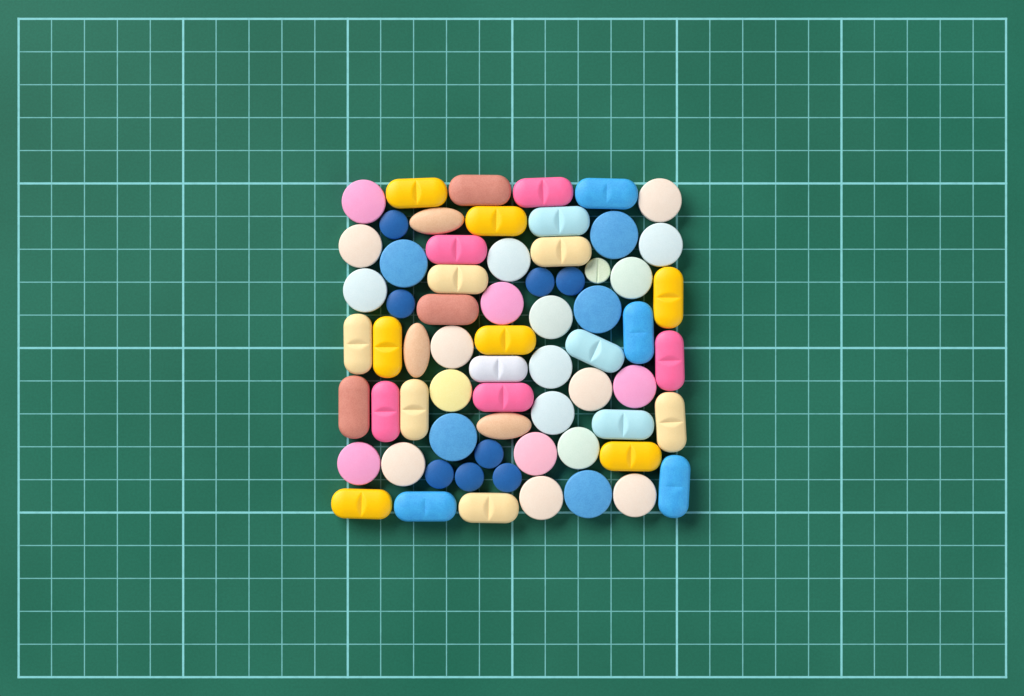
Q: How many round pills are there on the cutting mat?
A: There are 35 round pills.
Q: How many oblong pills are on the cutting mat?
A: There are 32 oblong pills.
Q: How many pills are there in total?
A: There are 67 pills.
